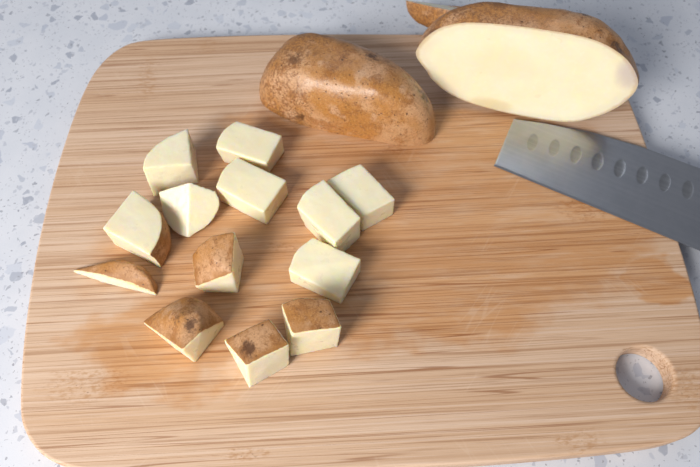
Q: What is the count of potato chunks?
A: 13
